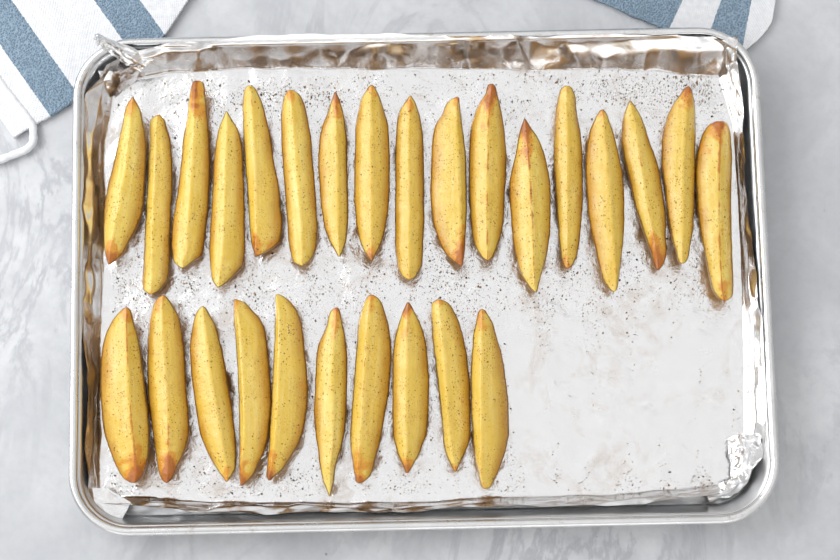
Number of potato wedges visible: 27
